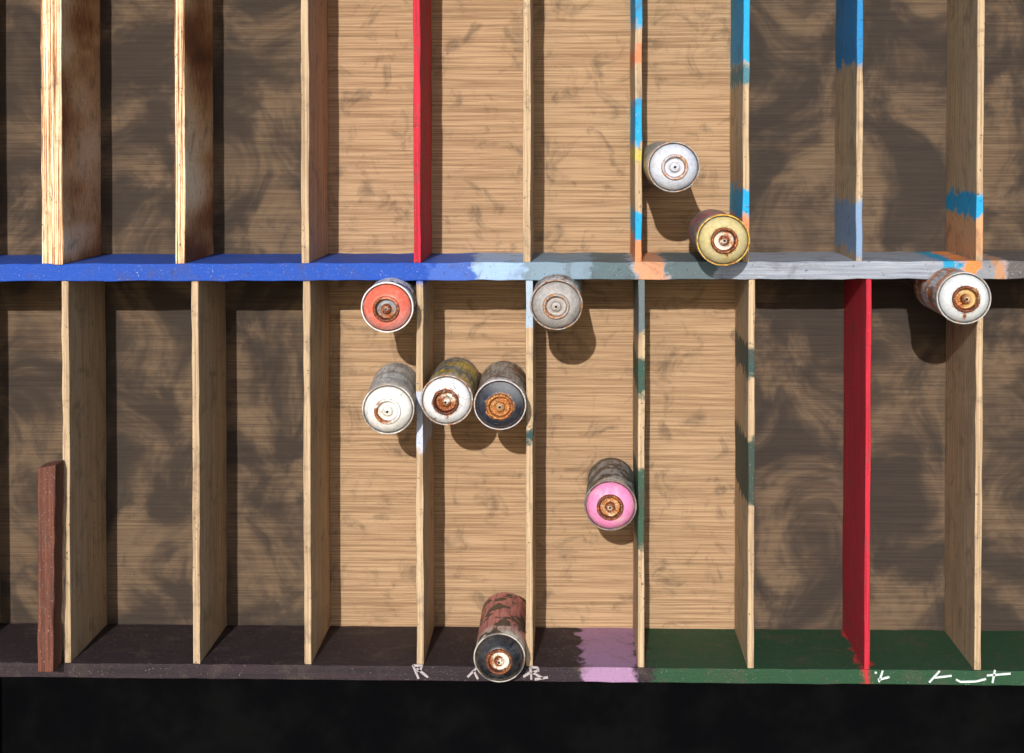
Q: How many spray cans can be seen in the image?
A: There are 10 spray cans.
